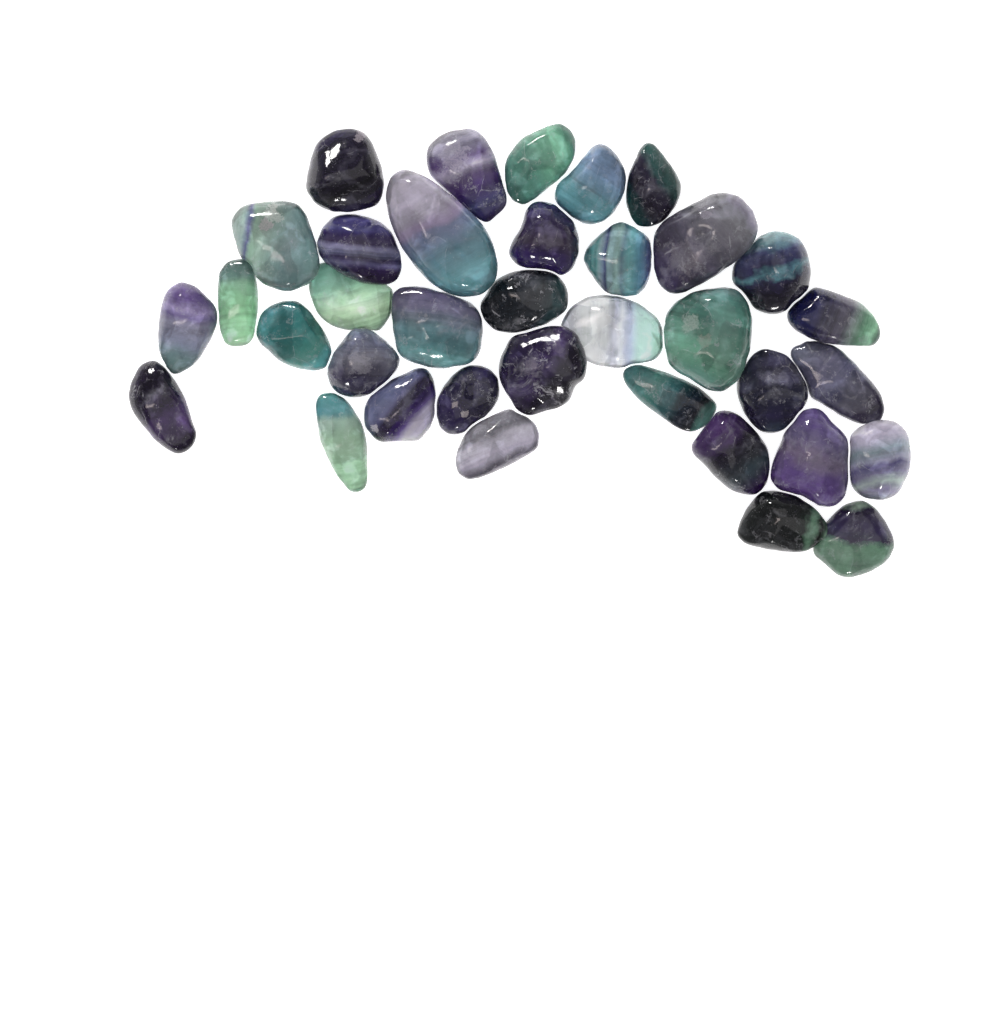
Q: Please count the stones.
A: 36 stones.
